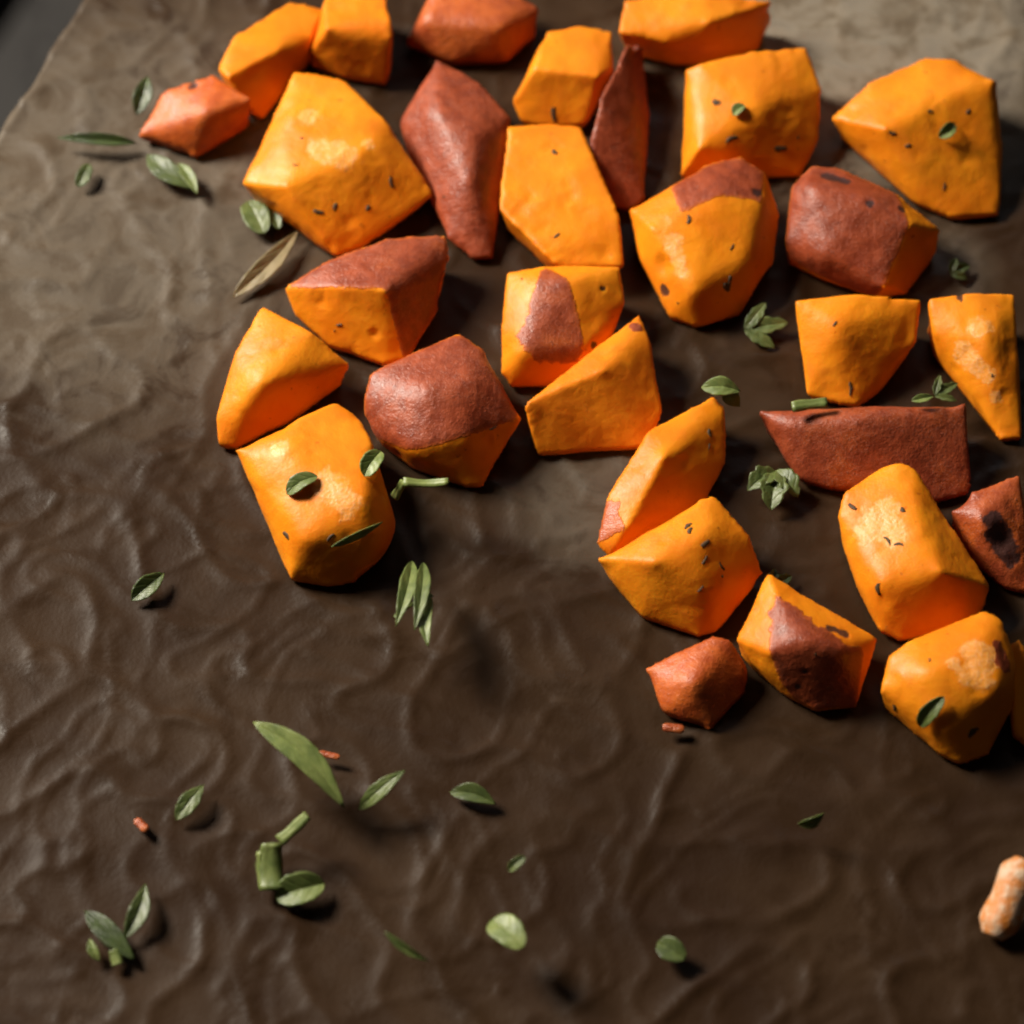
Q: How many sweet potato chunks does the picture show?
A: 31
